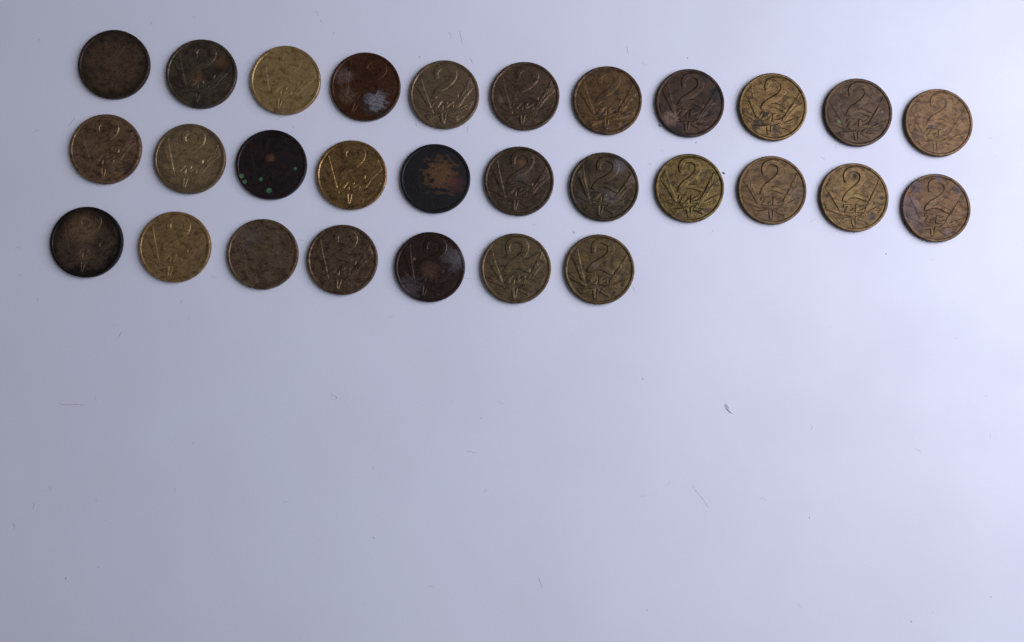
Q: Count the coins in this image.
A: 29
